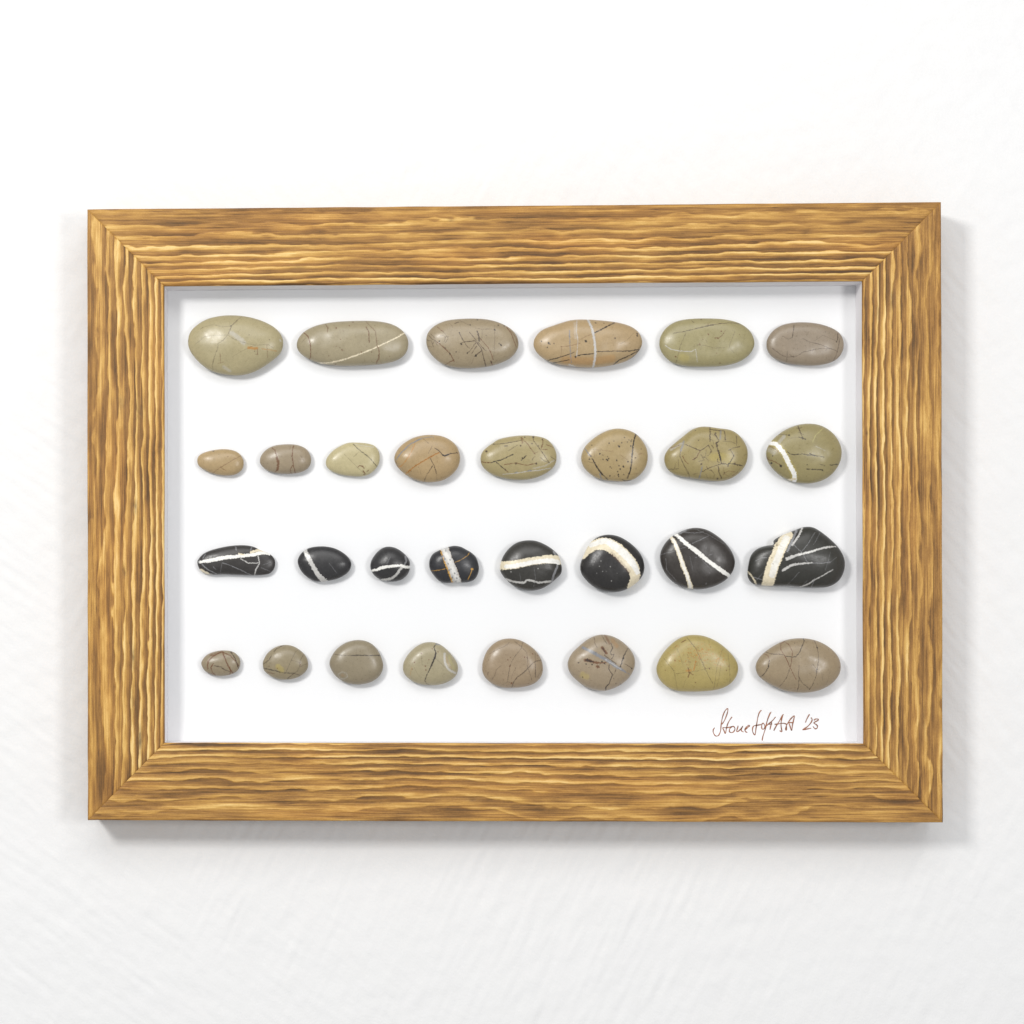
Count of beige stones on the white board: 22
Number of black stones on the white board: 8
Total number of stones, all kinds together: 30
